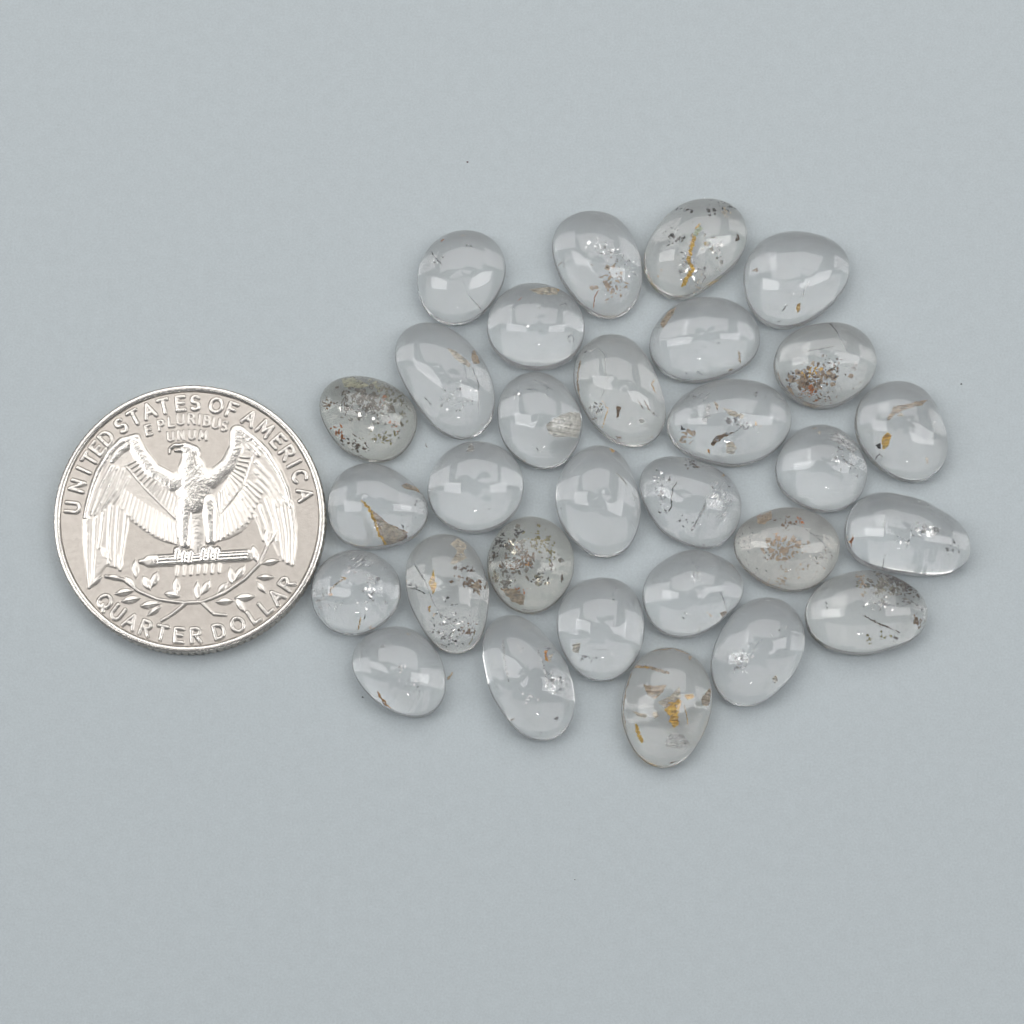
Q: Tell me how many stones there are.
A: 30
